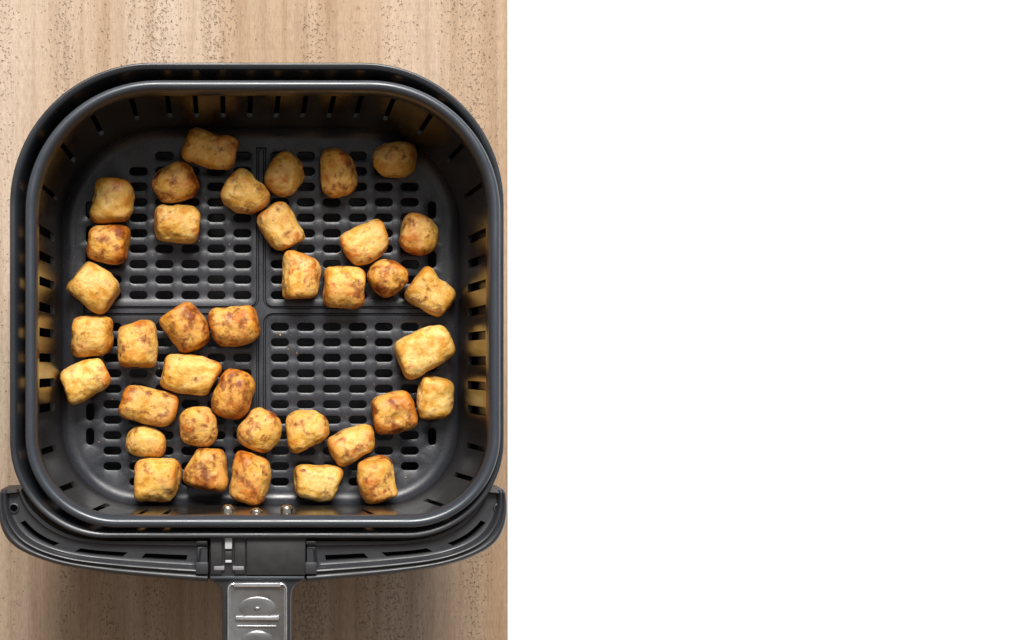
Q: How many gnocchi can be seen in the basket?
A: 38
